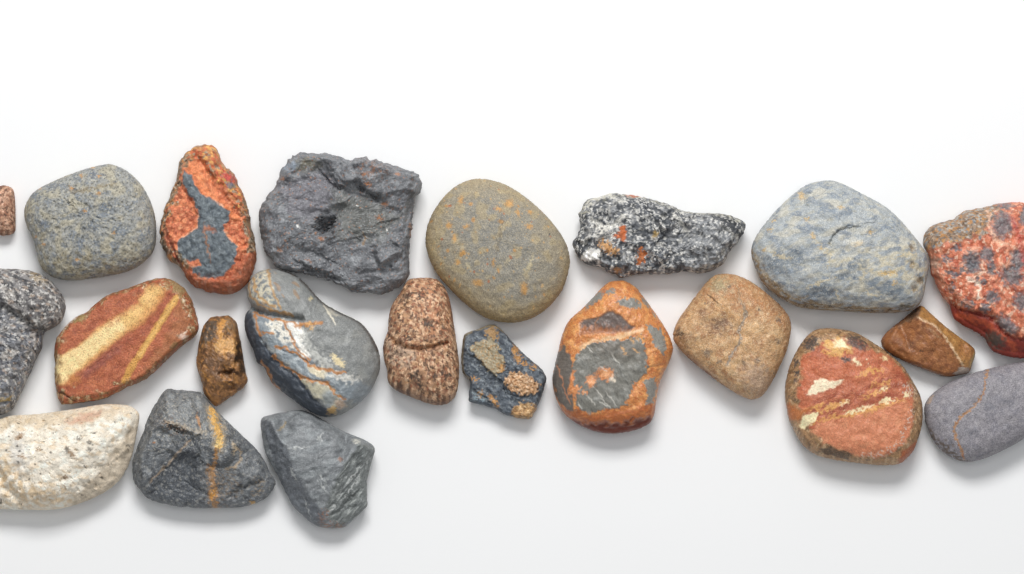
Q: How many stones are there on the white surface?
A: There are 22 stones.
